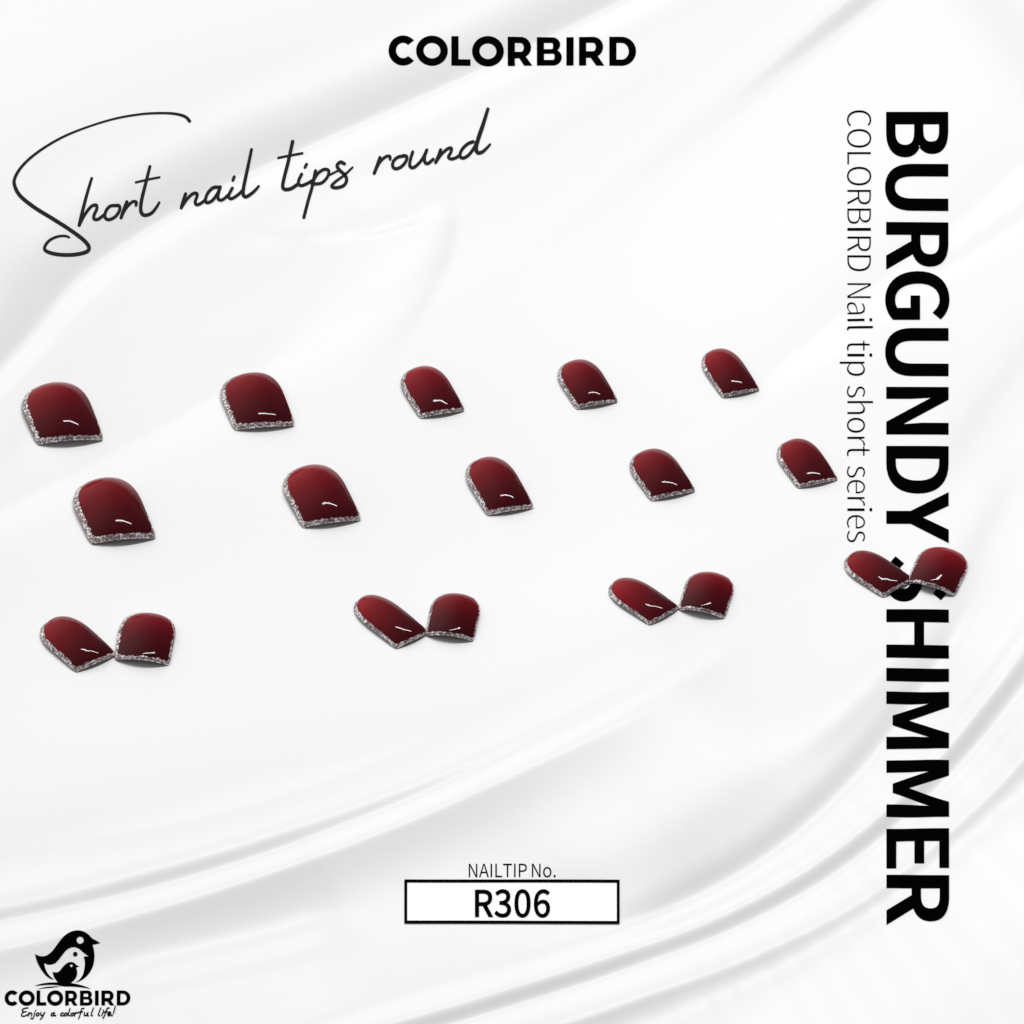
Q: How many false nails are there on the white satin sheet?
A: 18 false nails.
